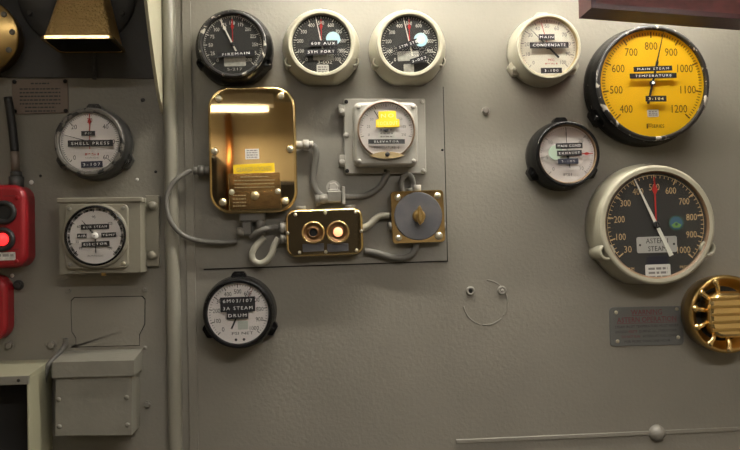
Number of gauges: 11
